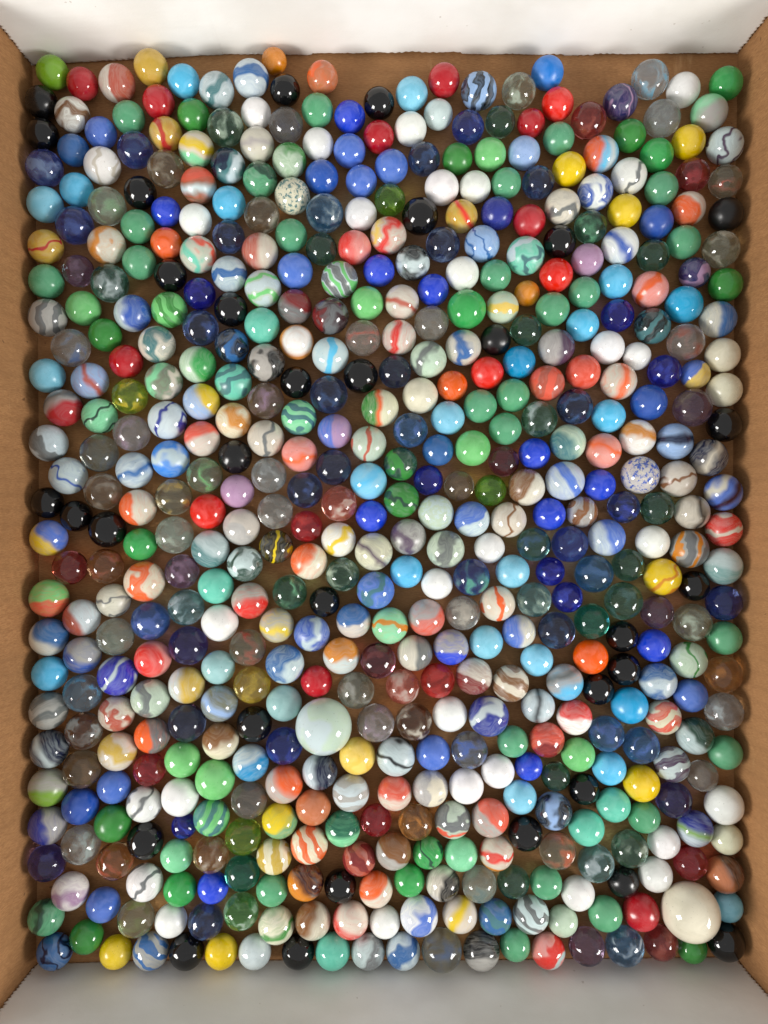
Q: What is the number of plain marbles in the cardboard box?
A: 200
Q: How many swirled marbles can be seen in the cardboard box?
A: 200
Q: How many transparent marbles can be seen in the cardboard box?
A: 132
